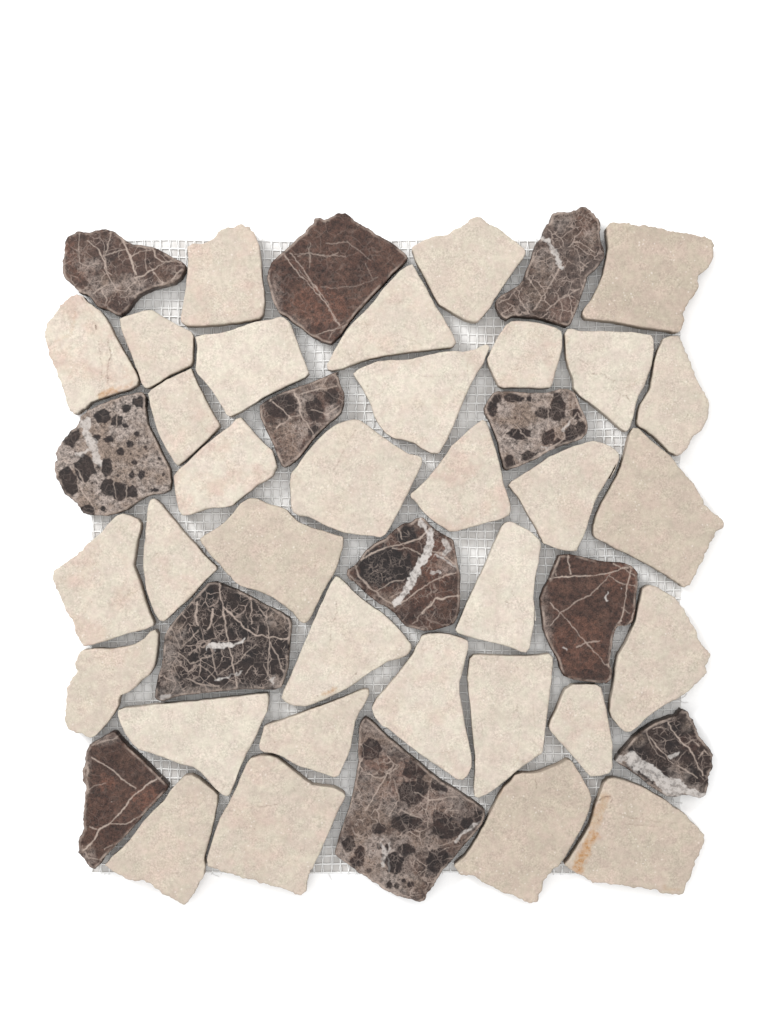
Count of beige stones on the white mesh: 33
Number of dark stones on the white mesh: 12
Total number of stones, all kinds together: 45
